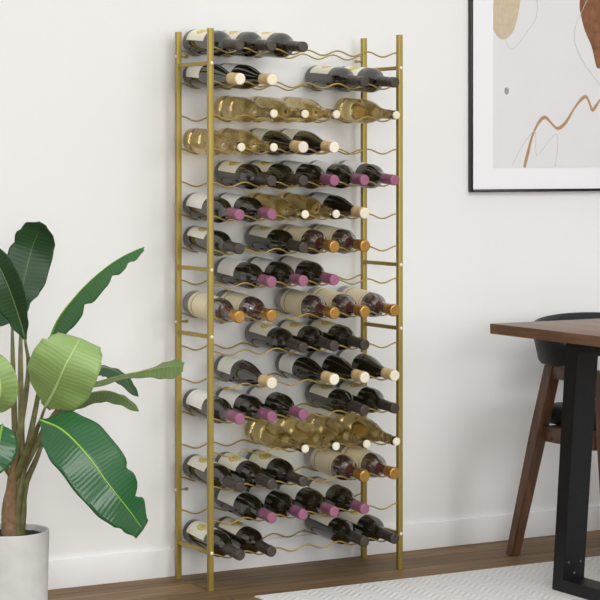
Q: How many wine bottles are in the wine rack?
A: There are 66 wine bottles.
